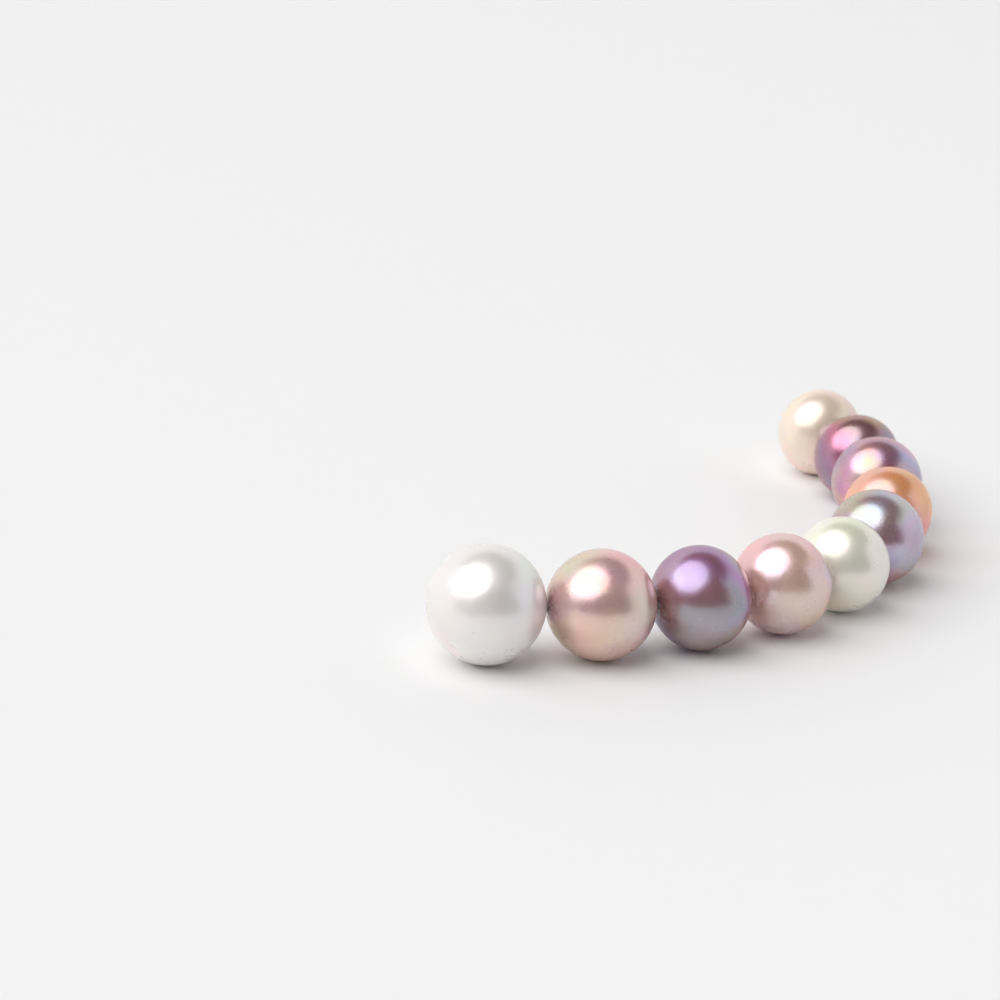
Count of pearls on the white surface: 10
